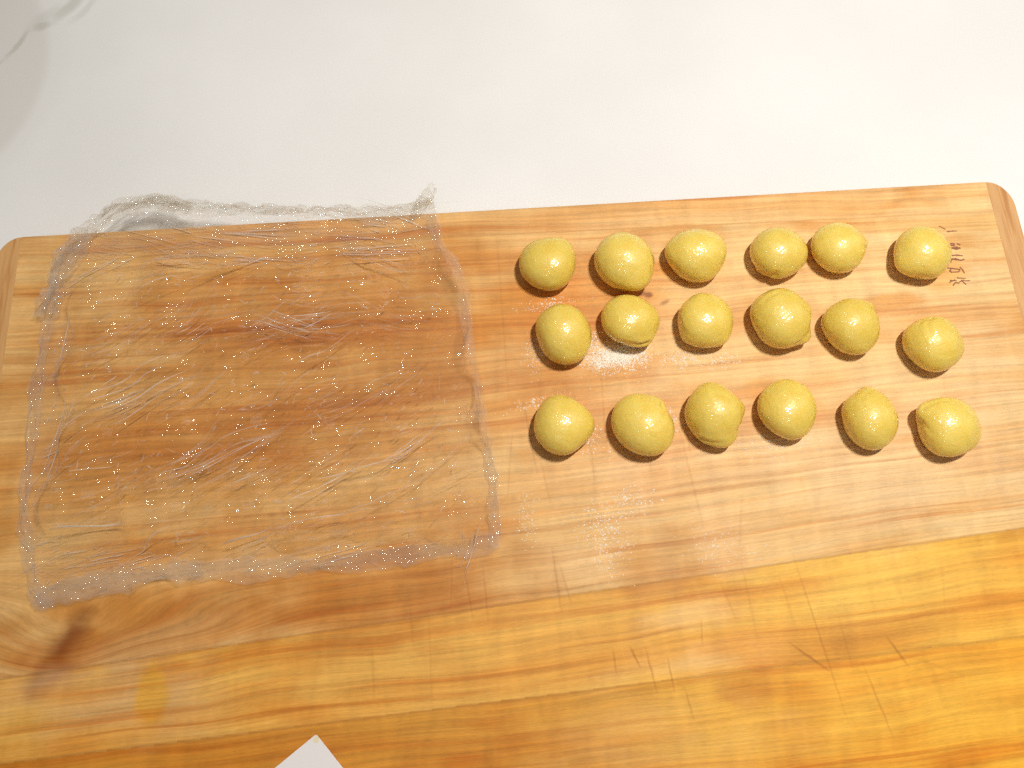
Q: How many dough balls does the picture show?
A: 18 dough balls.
